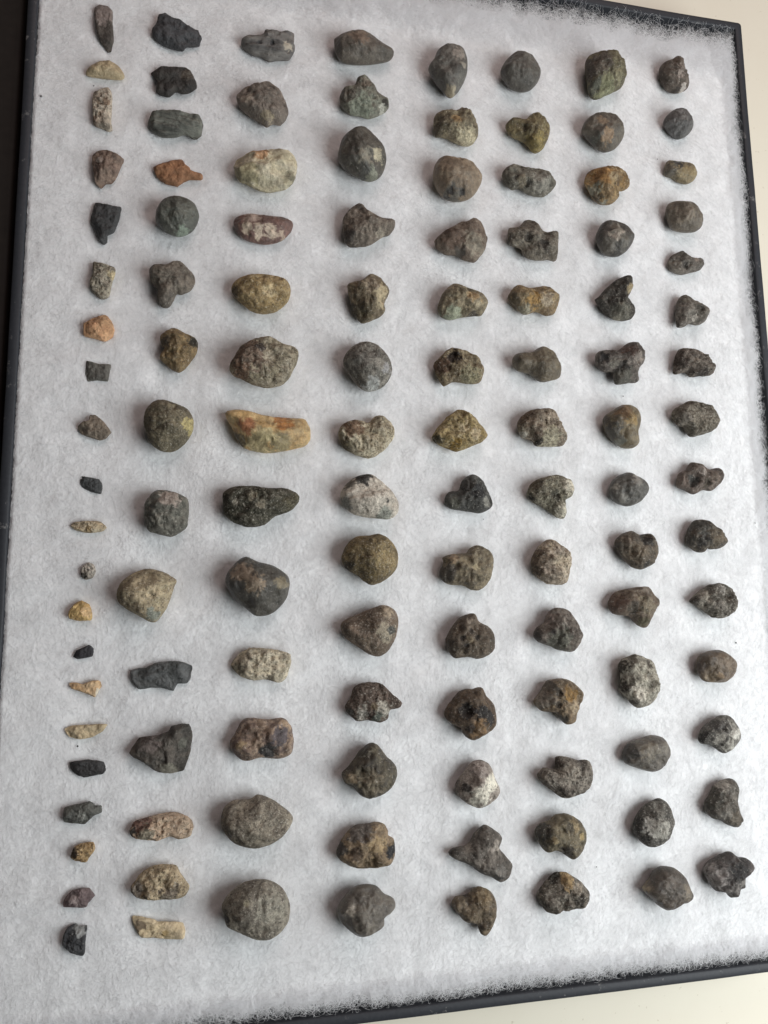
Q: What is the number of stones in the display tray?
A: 120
